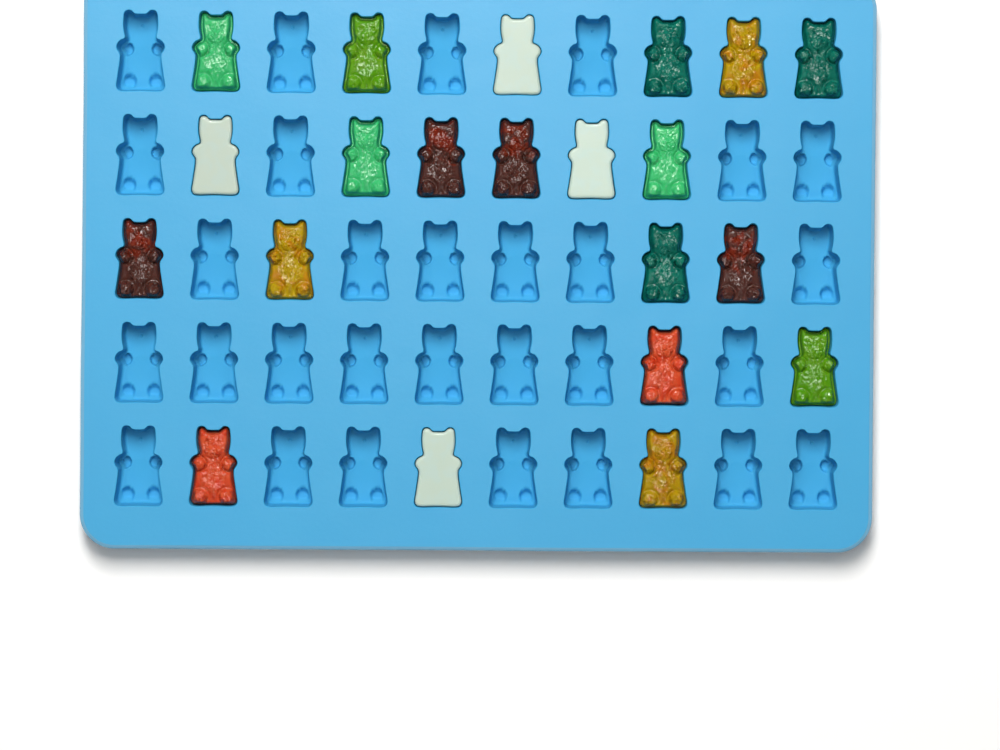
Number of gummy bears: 21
